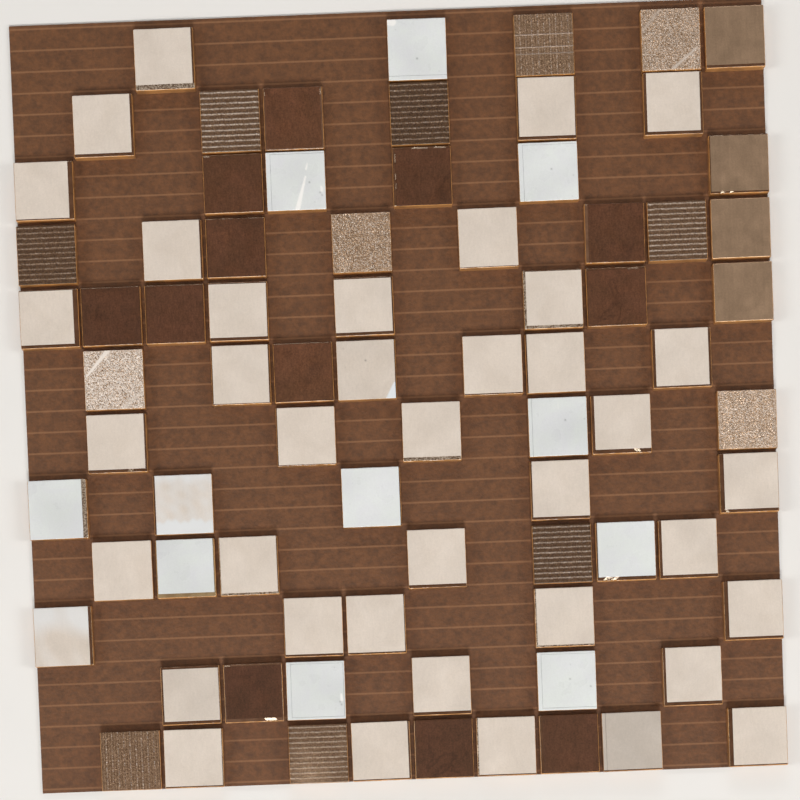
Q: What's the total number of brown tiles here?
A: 12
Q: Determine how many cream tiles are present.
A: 40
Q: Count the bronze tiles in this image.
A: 16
